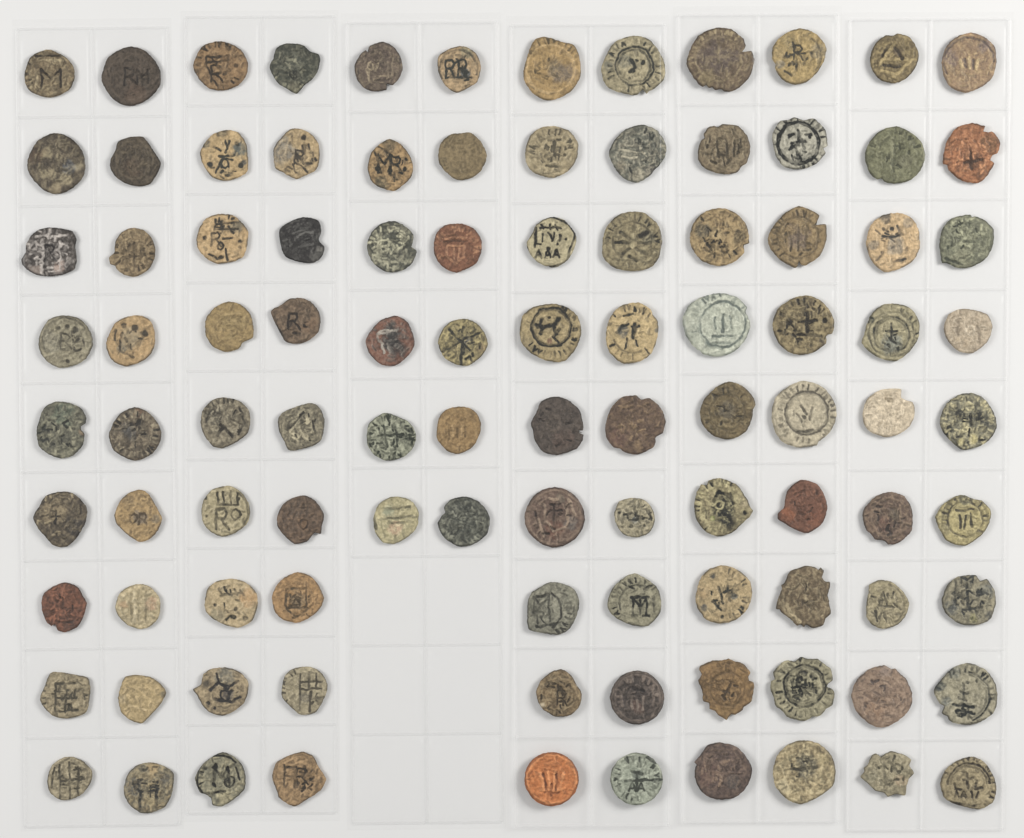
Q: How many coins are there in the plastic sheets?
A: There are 102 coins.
